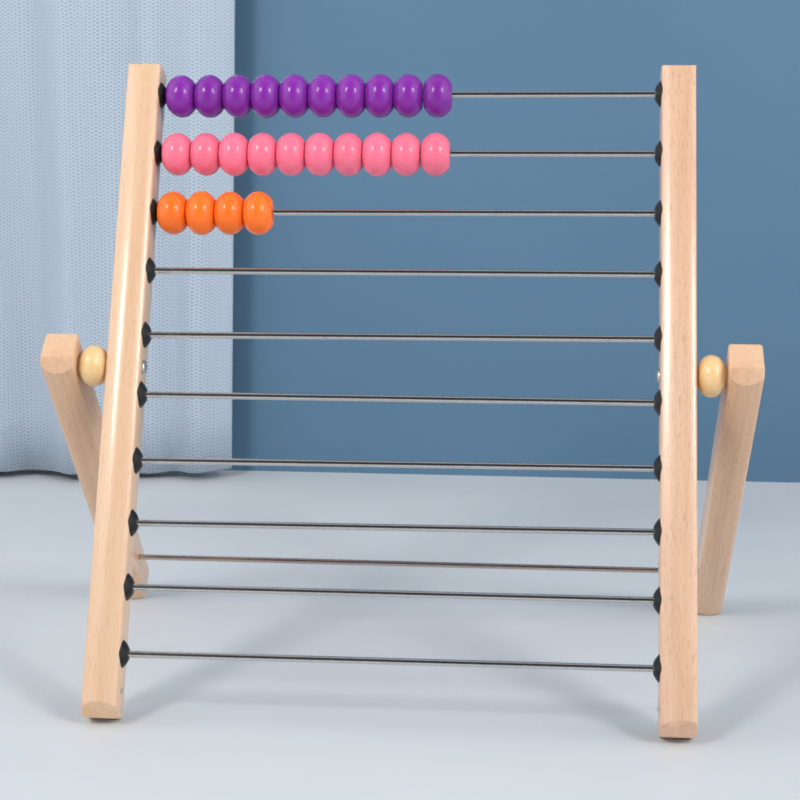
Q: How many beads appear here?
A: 24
